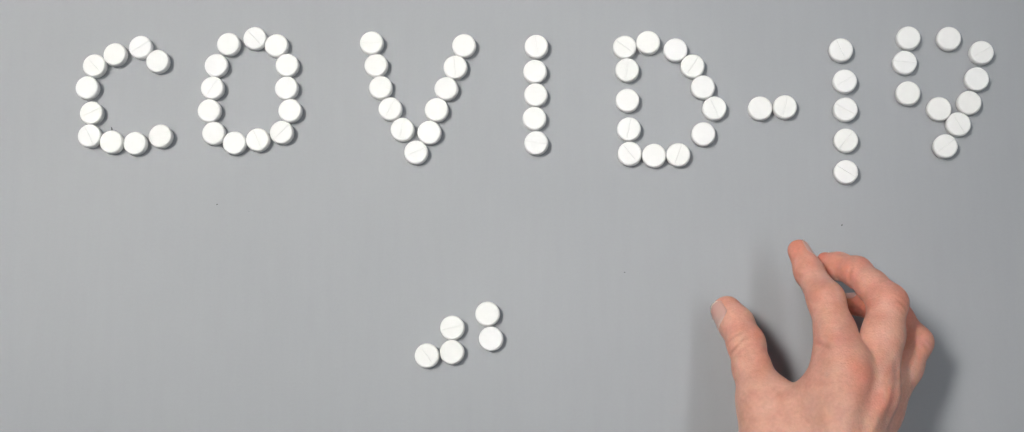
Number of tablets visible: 74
